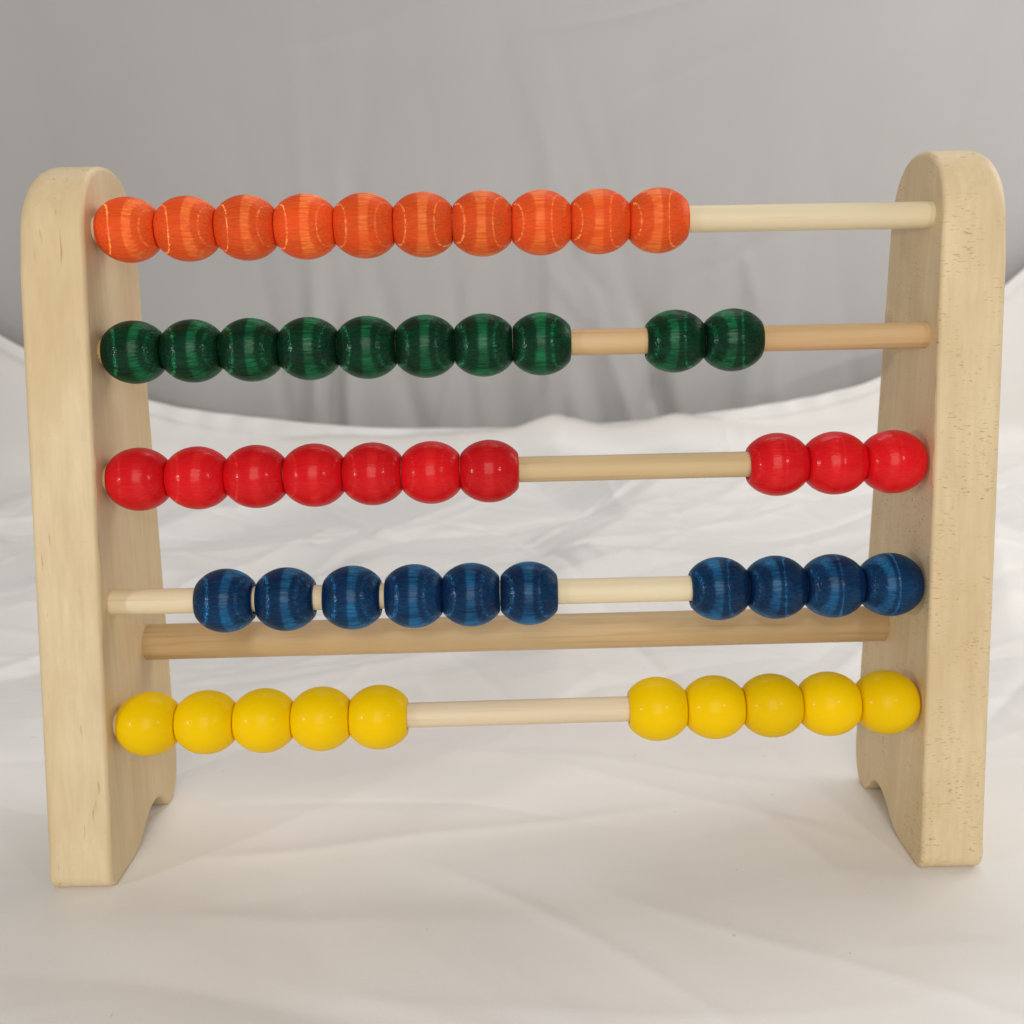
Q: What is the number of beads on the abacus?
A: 50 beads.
